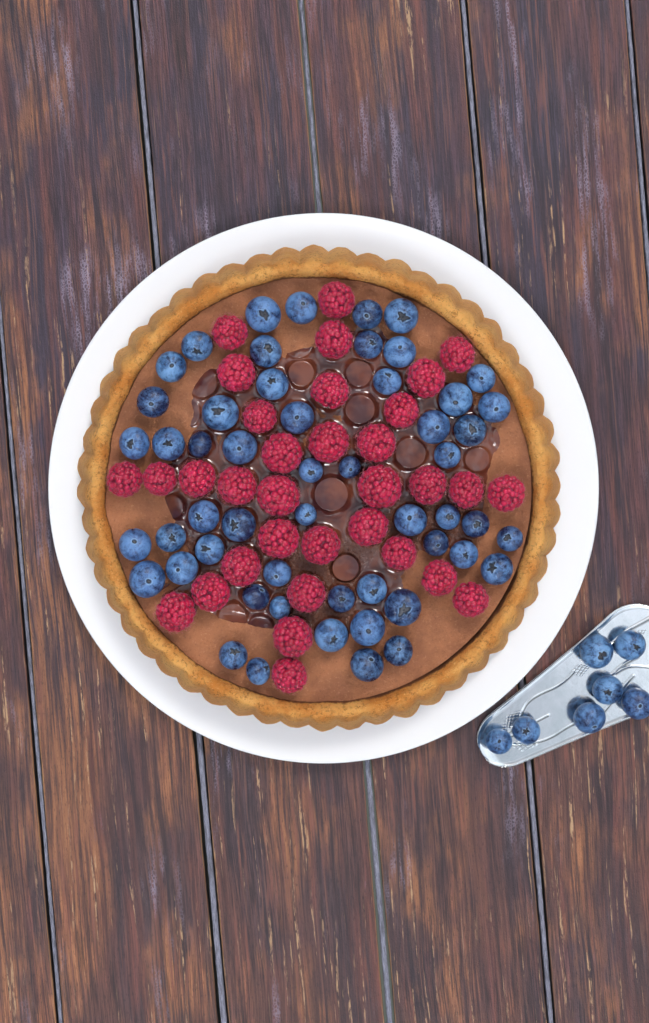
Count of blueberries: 60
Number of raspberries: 33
